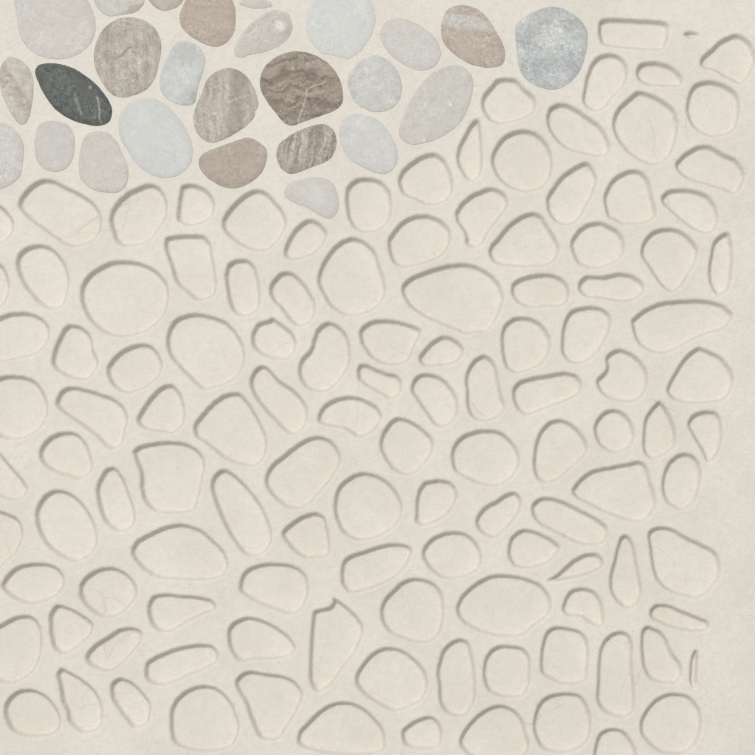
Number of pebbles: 26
